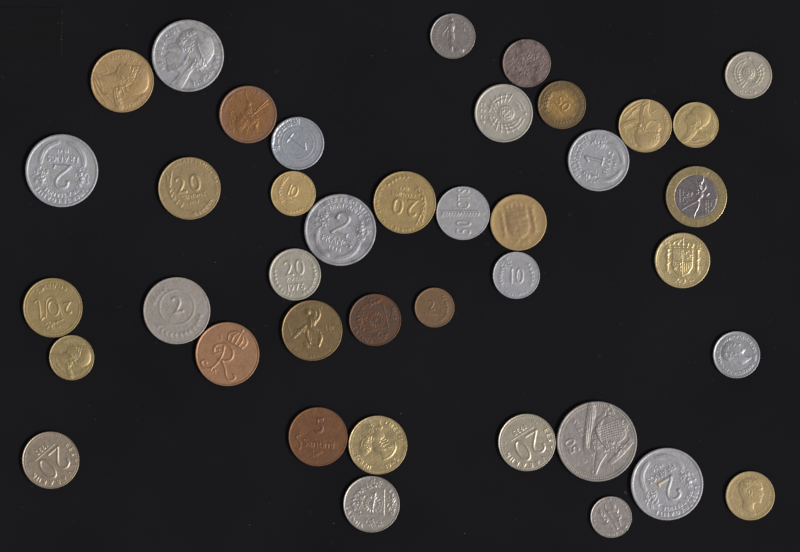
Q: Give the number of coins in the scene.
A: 40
